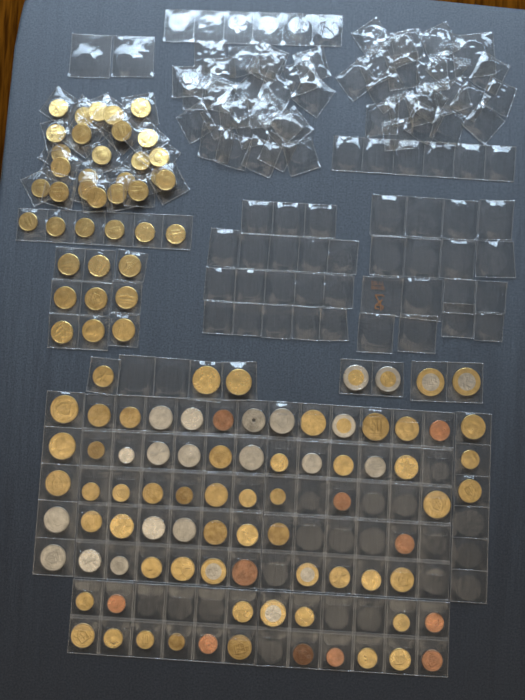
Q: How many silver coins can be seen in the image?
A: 16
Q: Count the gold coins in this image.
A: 87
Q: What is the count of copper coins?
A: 11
